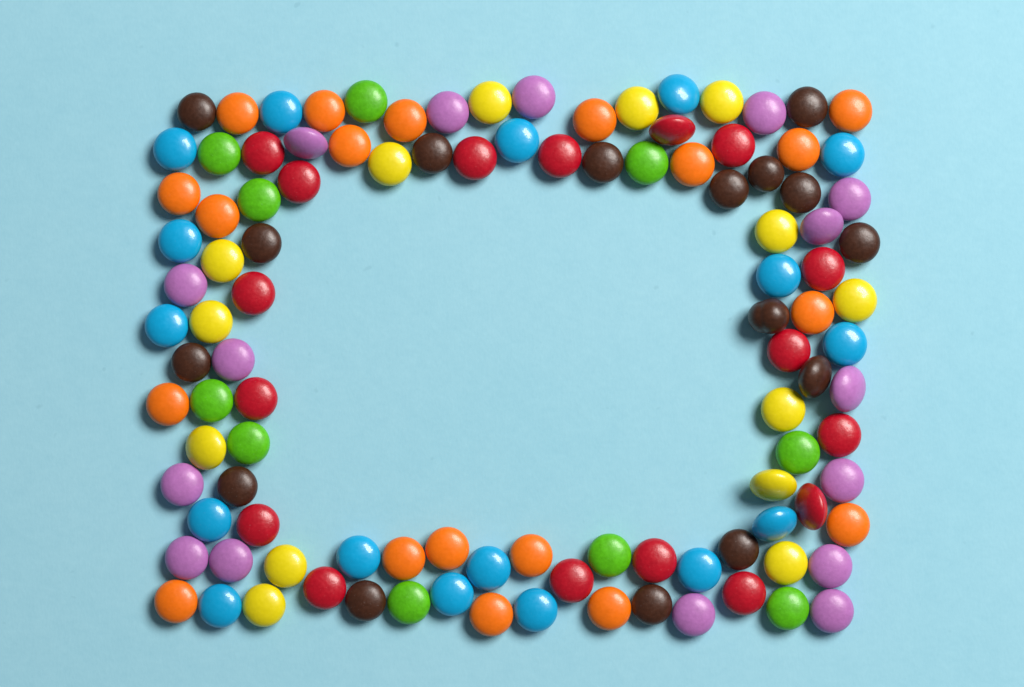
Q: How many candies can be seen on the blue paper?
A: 109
